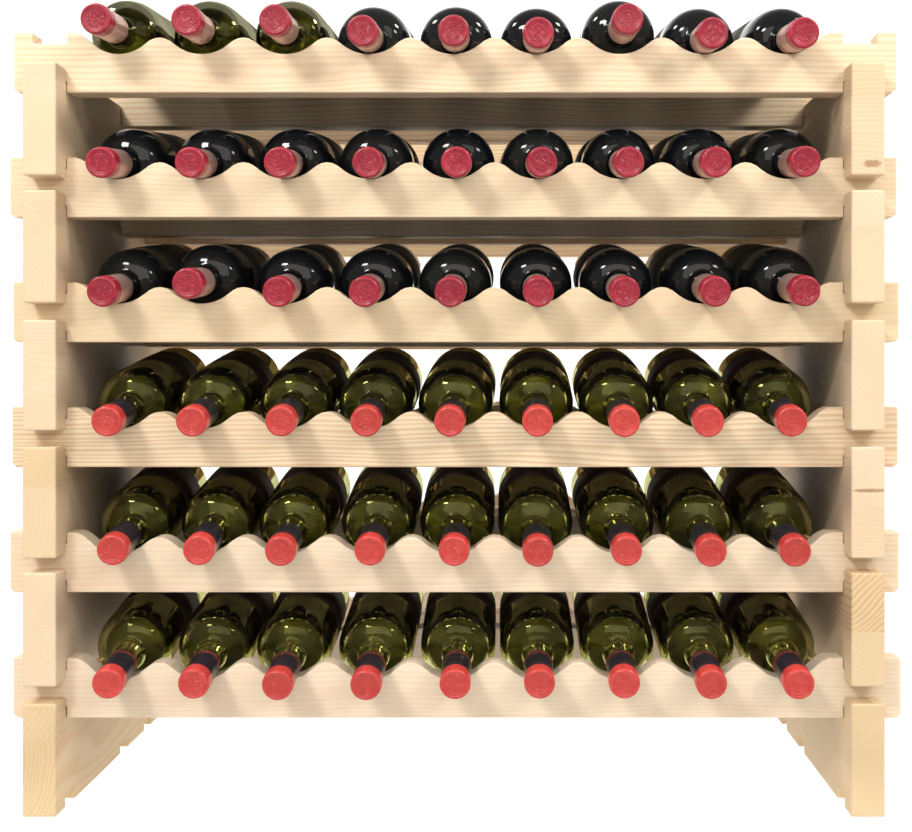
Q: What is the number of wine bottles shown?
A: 54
